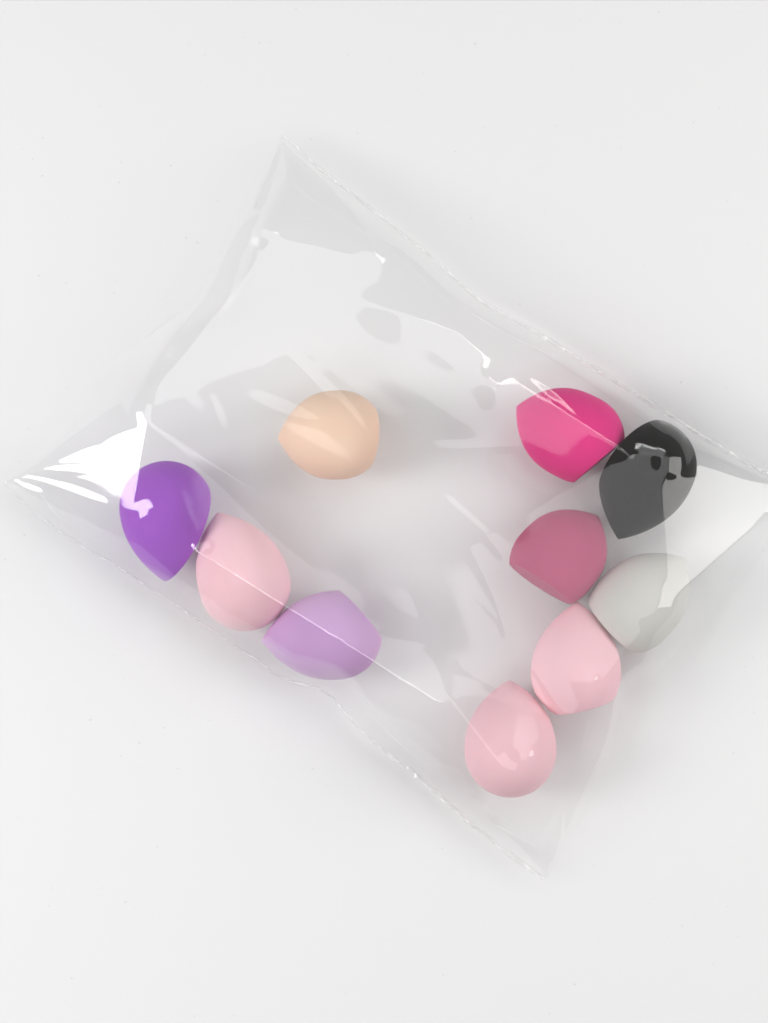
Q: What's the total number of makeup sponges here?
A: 10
